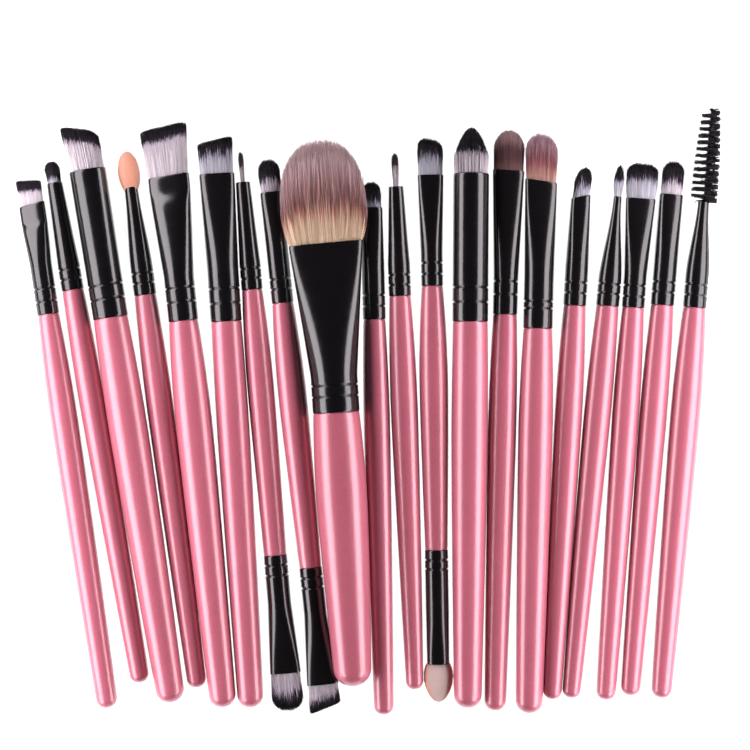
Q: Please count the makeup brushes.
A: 20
